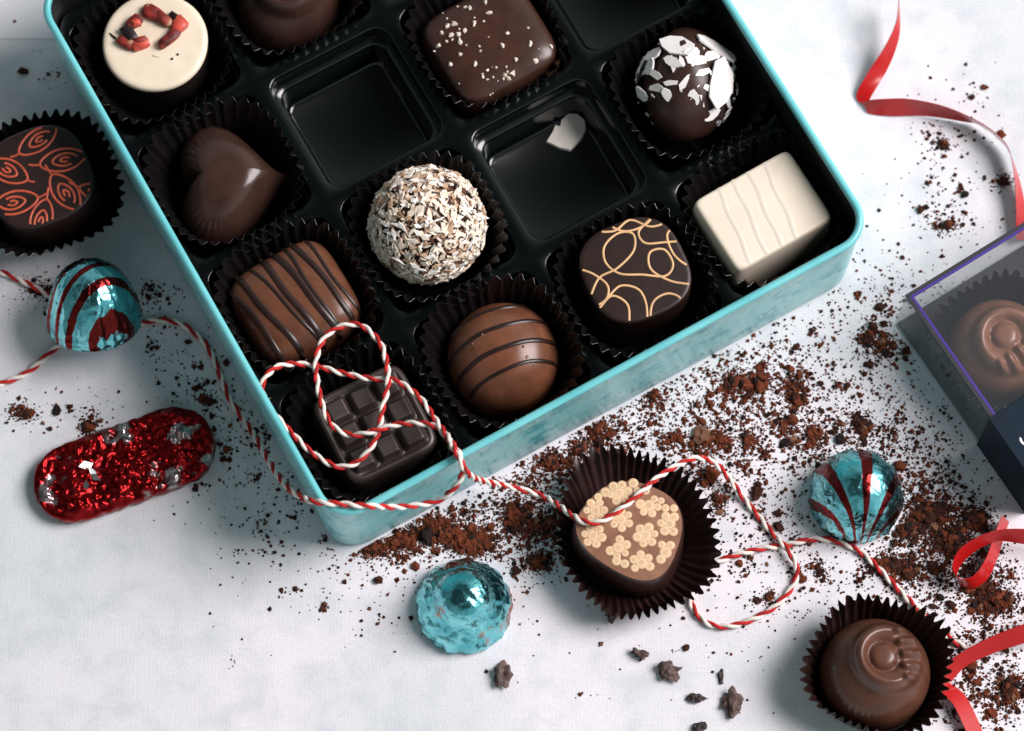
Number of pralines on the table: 15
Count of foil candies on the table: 4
